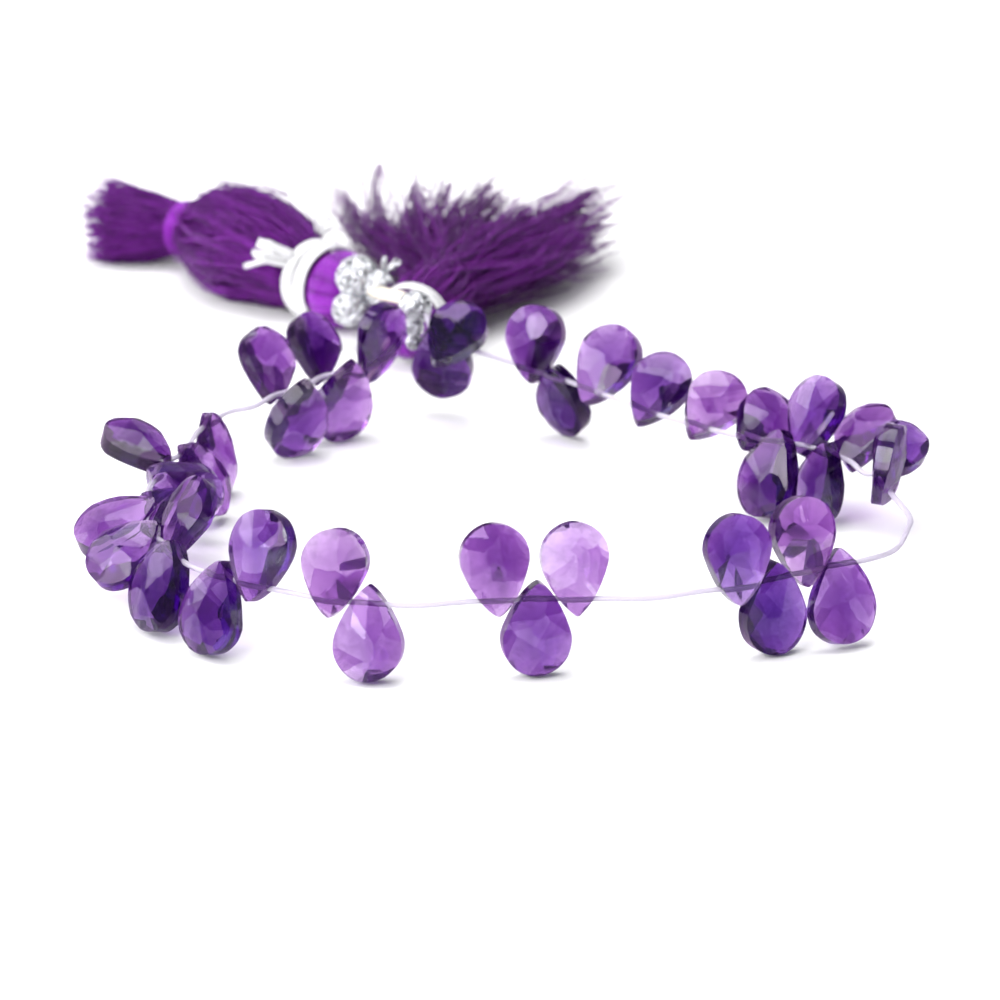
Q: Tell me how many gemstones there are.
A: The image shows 40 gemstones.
